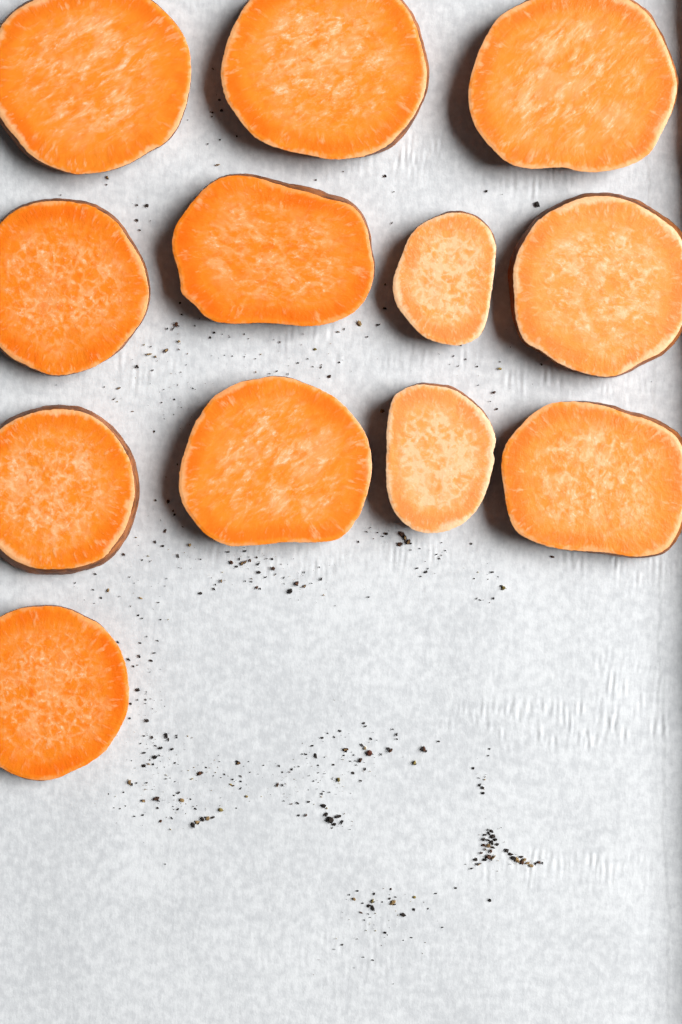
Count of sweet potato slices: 12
